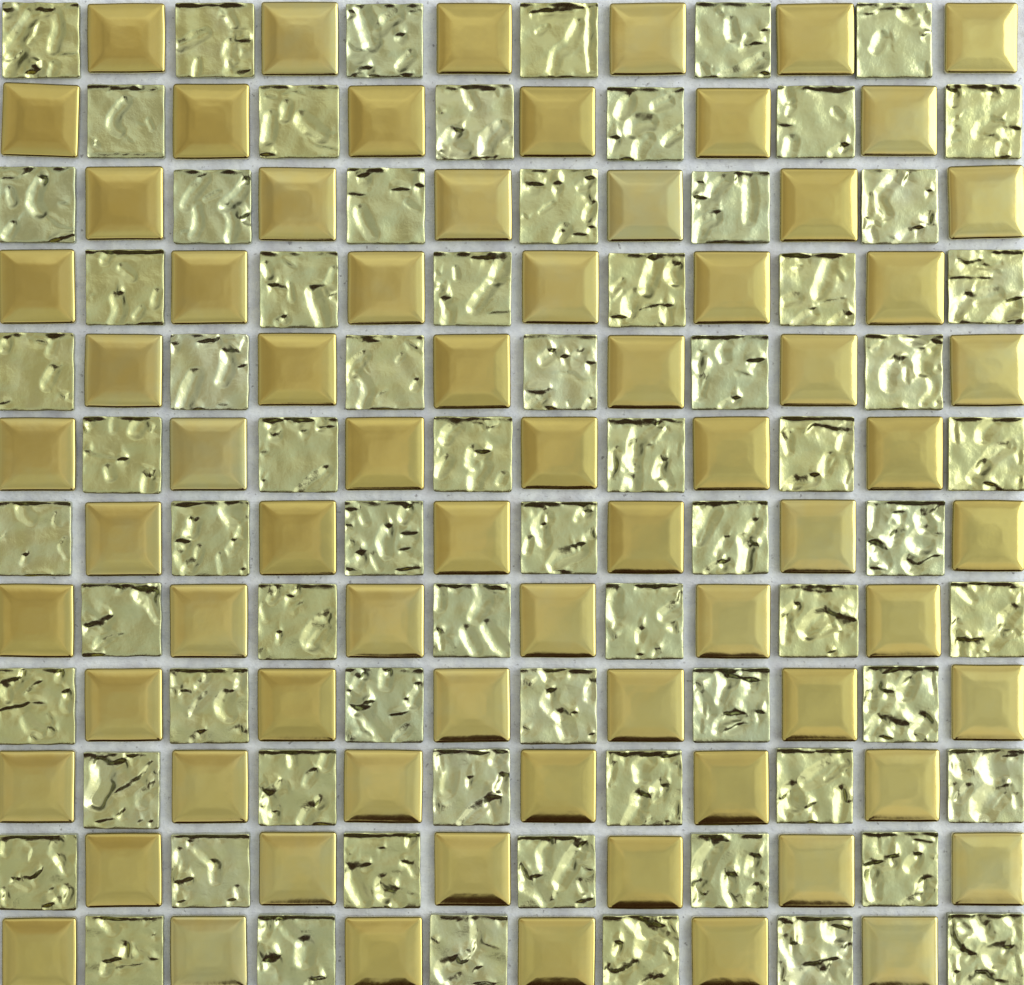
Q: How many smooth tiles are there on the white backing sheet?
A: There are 72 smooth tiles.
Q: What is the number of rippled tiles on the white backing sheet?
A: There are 72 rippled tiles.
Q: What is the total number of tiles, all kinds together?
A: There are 144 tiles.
